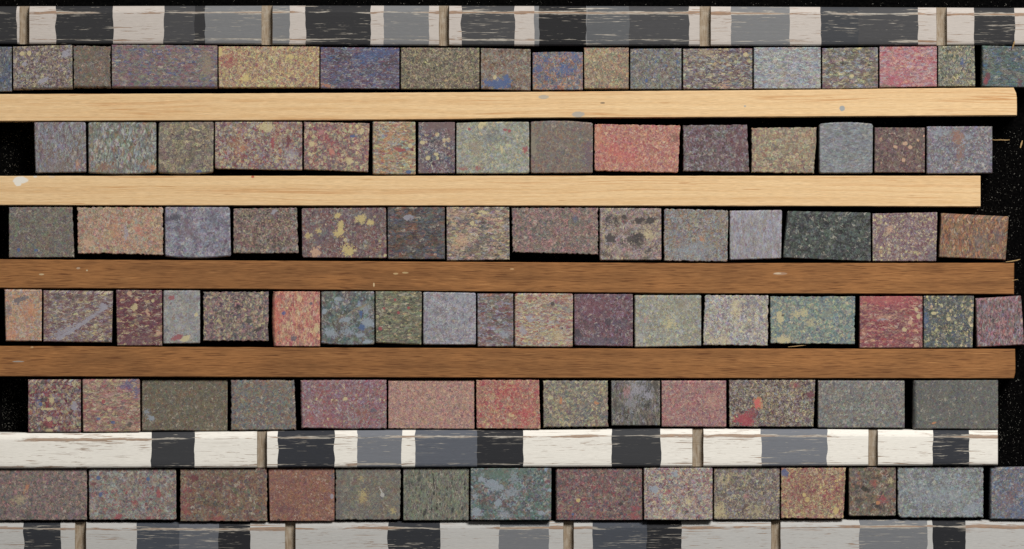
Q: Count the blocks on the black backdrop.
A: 91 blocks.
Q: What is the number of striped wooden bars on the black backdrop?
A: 3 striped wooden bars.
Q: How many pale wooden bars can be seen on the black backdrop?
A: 2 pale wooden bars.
